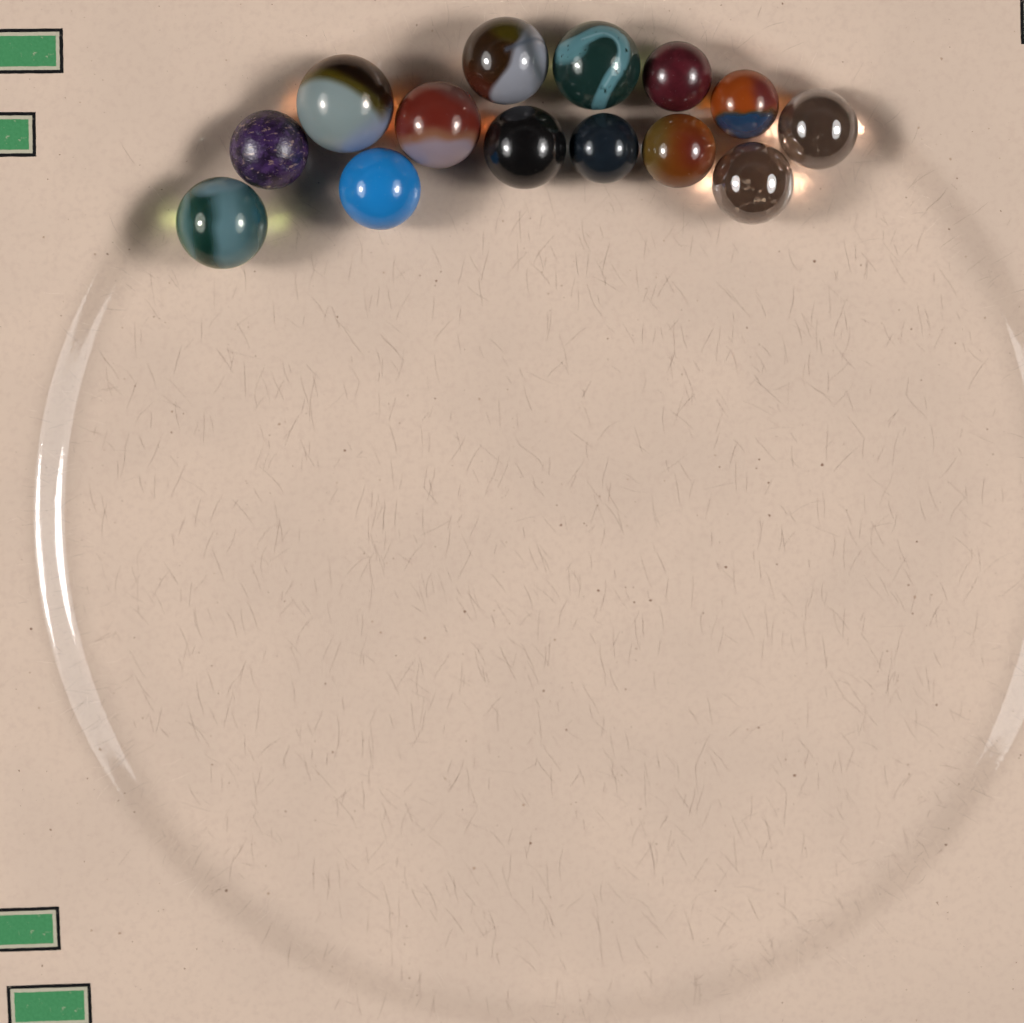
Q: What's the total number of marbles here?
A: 14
